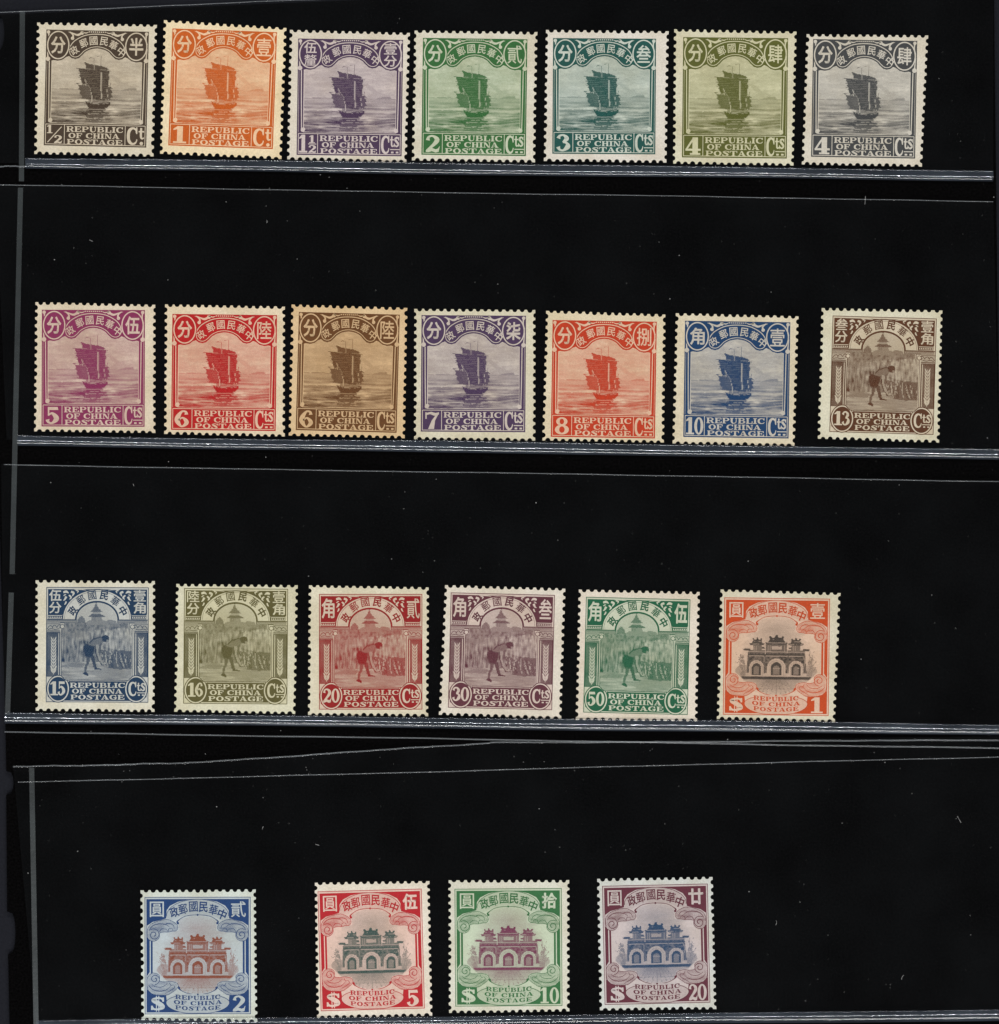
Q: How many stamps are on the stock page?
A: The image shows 24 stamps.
